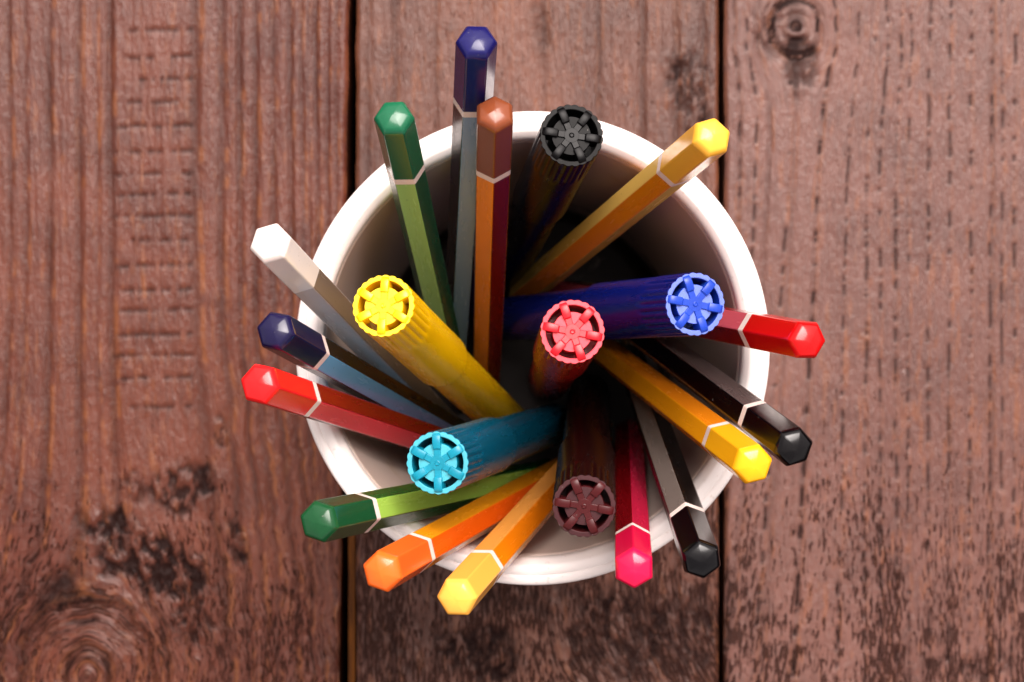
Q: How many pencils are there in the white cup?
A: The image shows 15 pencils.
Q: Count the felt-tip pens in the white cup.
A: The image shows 6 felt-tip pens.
